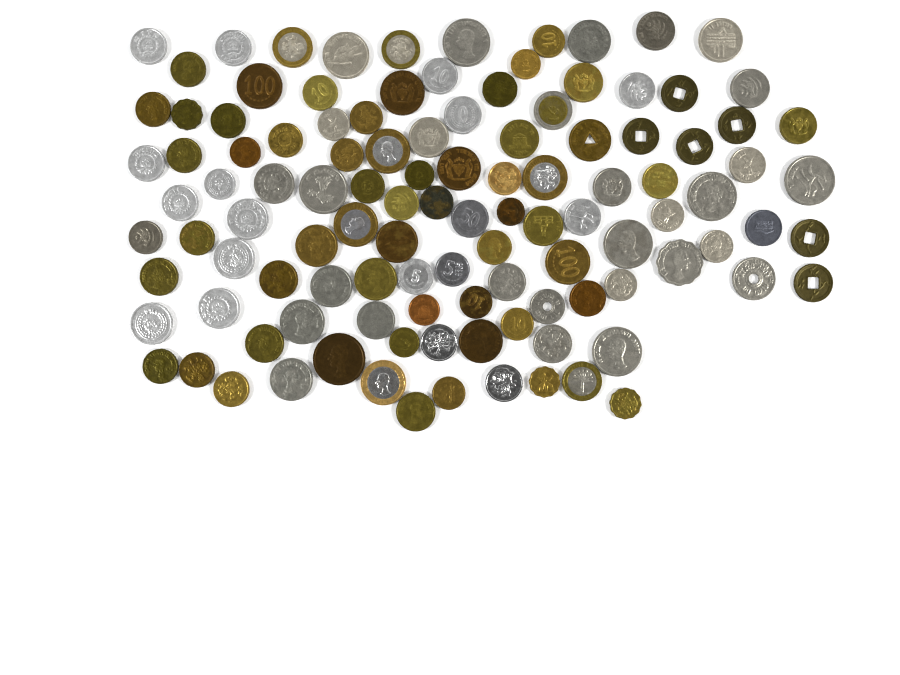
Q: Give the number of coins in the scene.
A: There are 113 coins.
